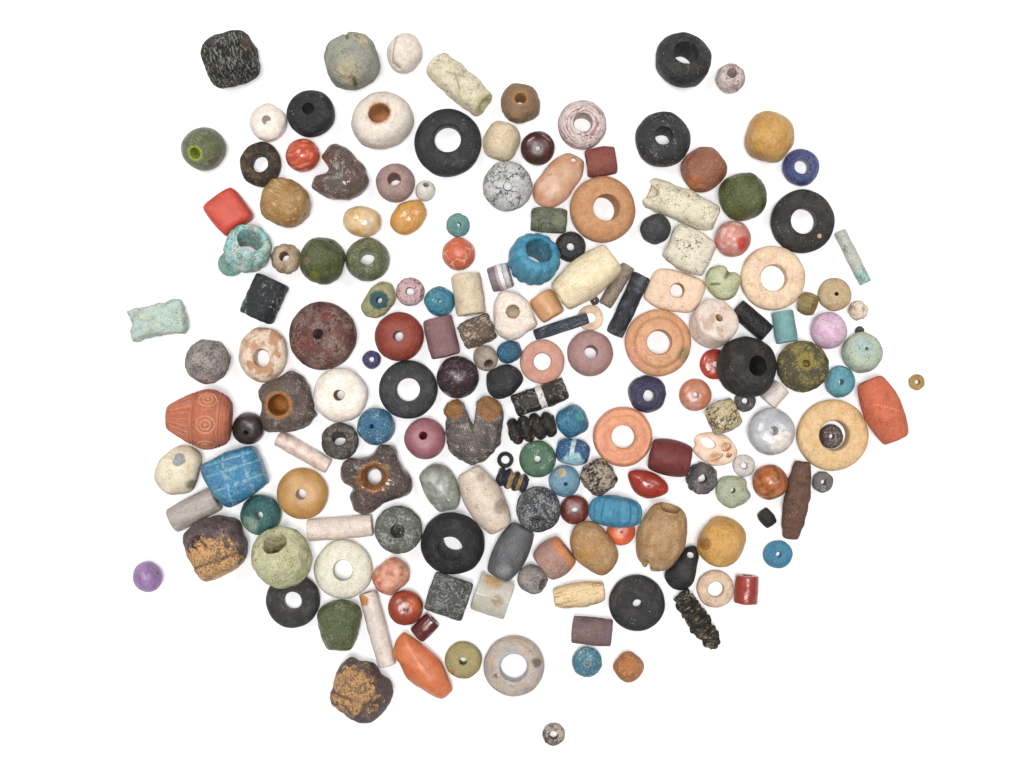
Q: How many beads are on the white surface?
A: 182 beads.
